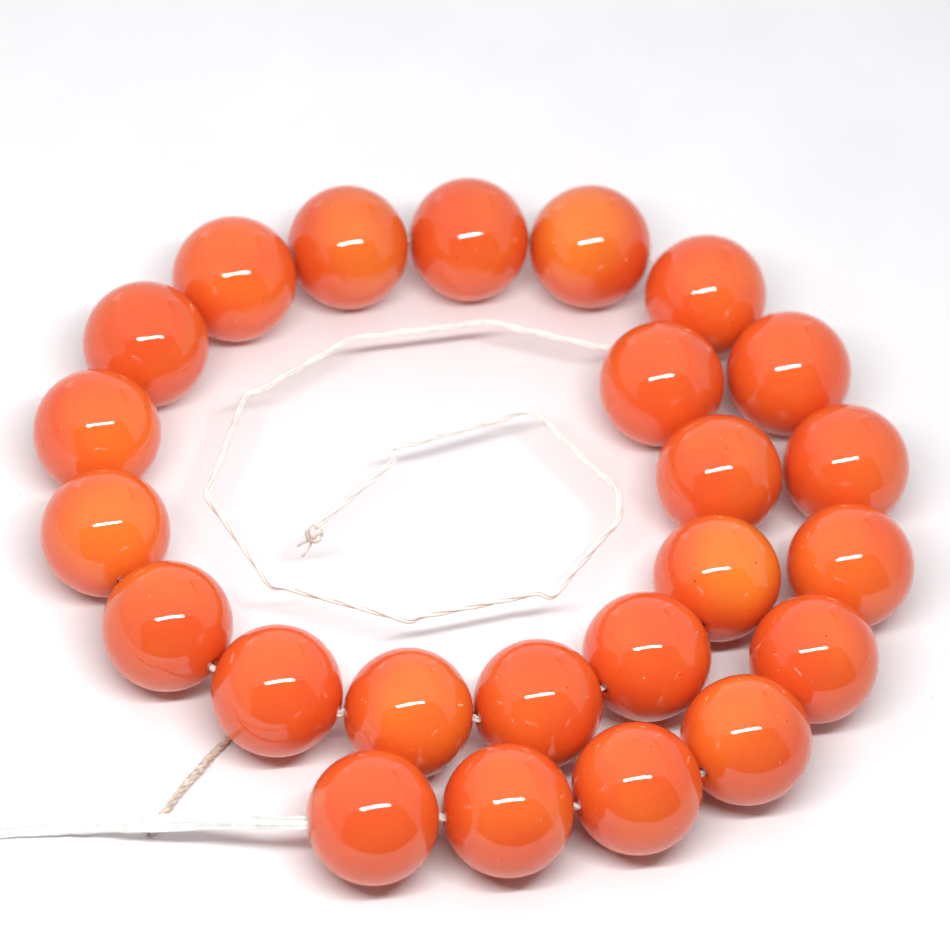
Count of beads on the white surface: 24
